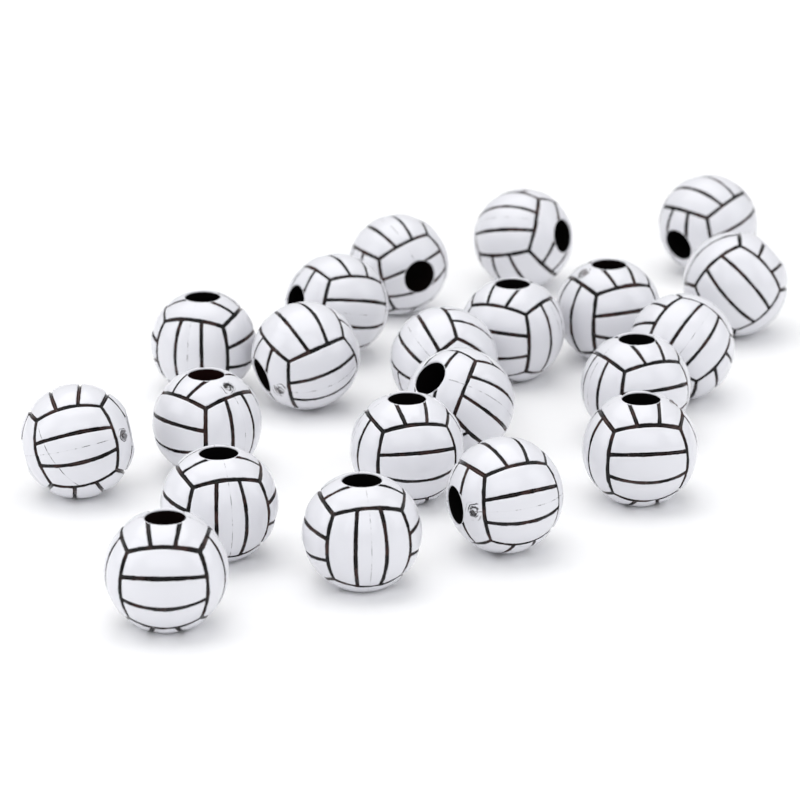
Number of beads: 21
